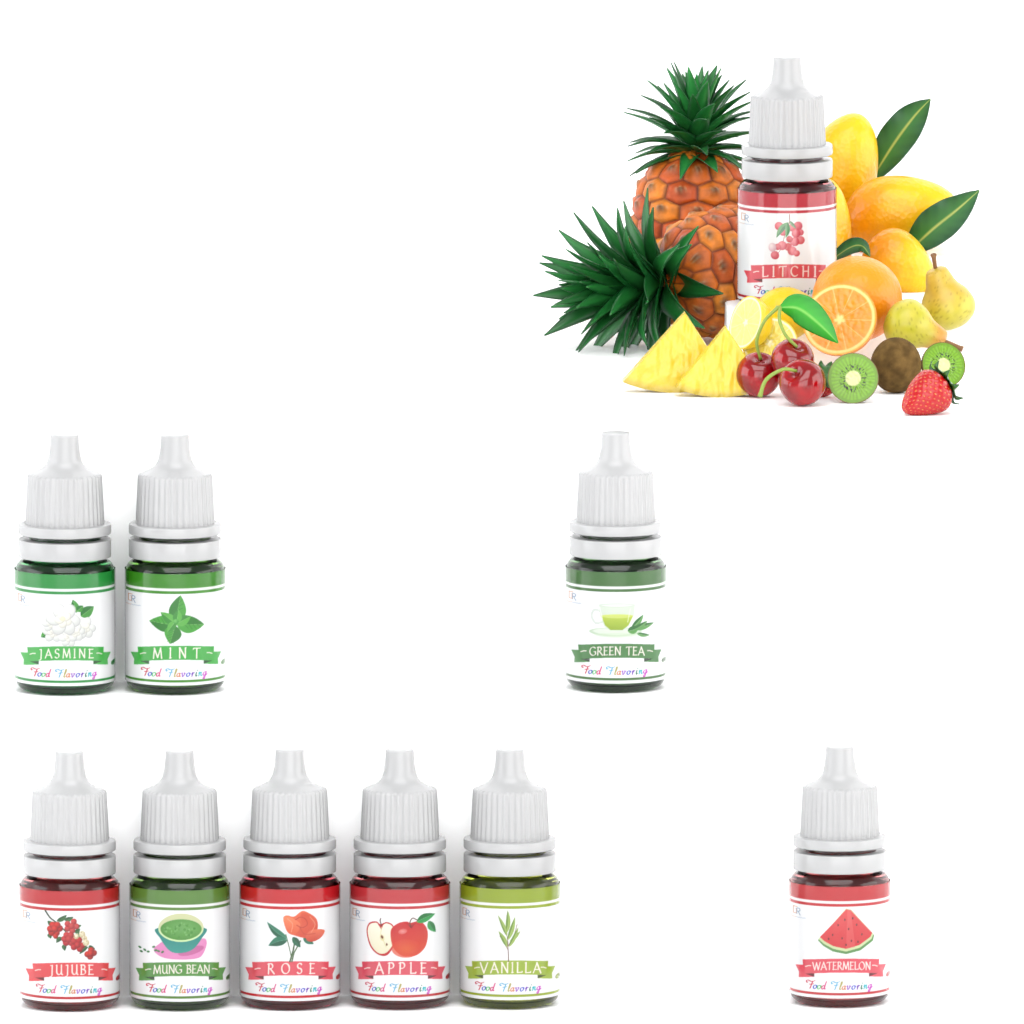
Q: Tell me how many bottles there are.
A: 10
